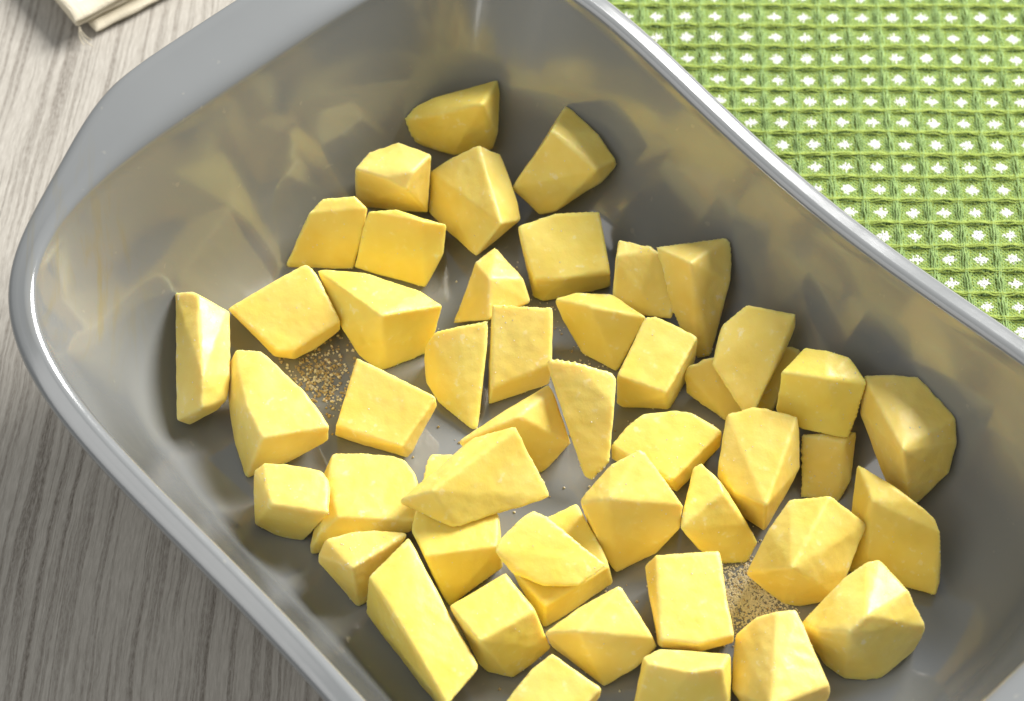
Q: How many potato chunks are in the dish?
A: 47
